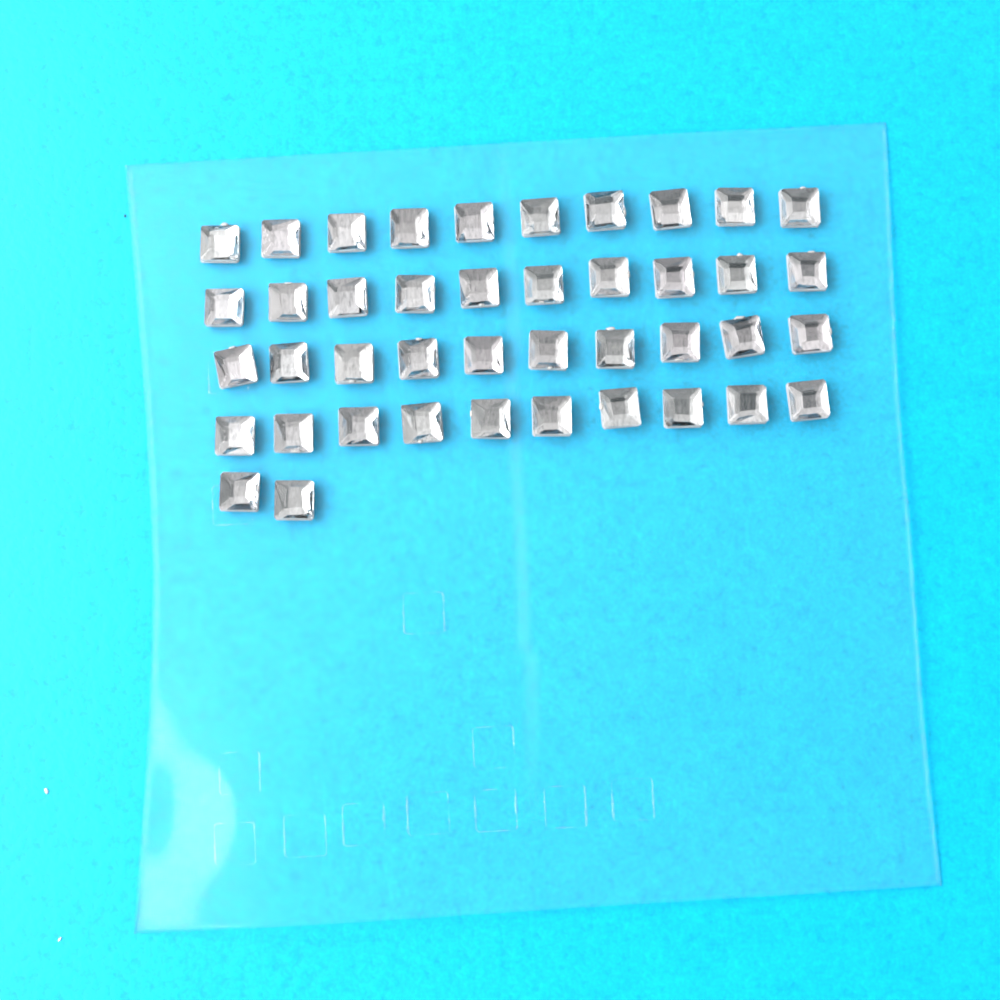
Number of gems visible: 42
